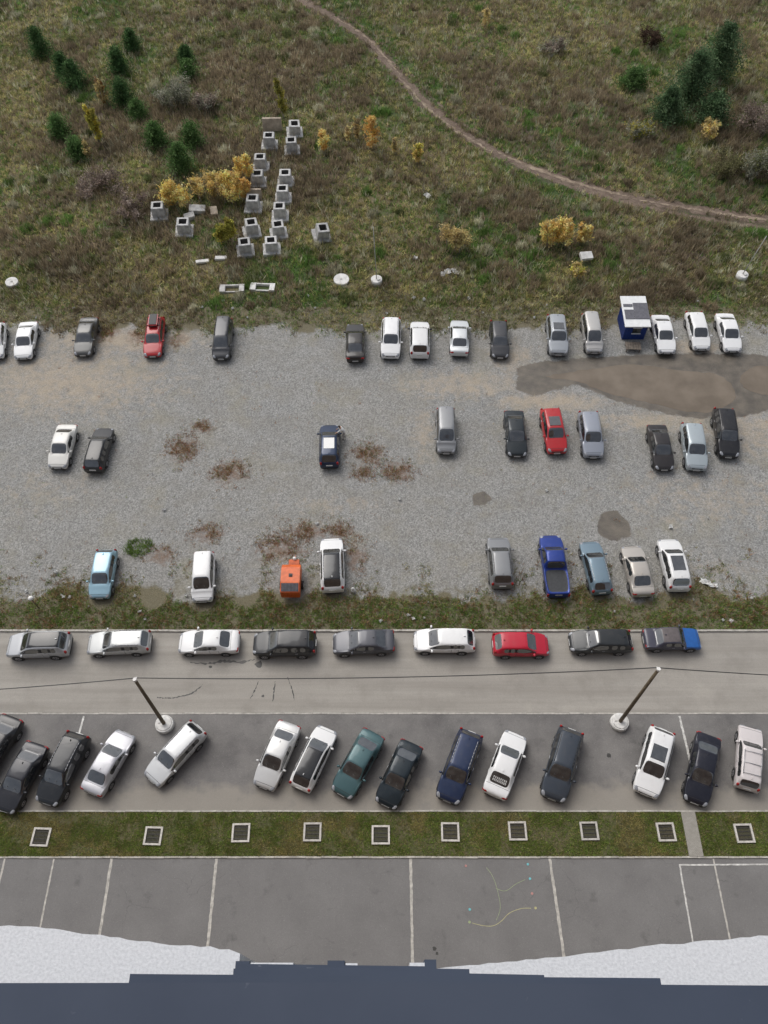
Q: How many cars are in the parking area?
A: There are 57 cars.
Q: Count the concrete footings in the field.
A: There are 16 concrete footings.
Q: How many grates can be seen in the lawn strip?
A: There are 10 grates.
